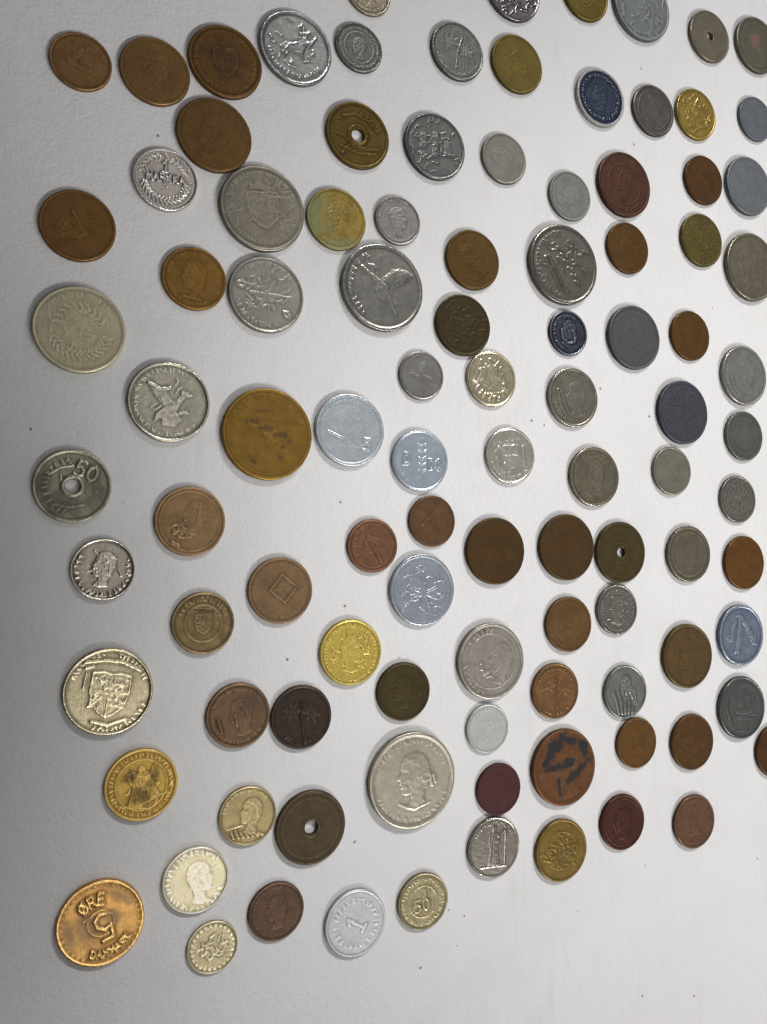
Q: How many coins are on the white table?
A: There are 103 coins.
